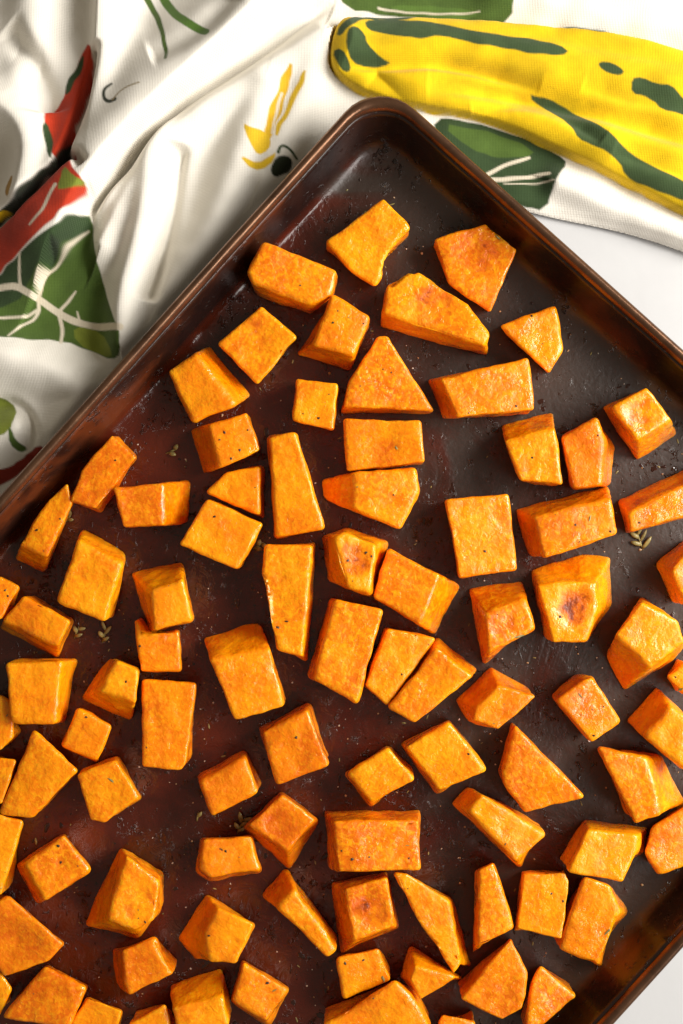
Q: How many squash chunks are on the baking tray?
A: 90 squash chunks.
